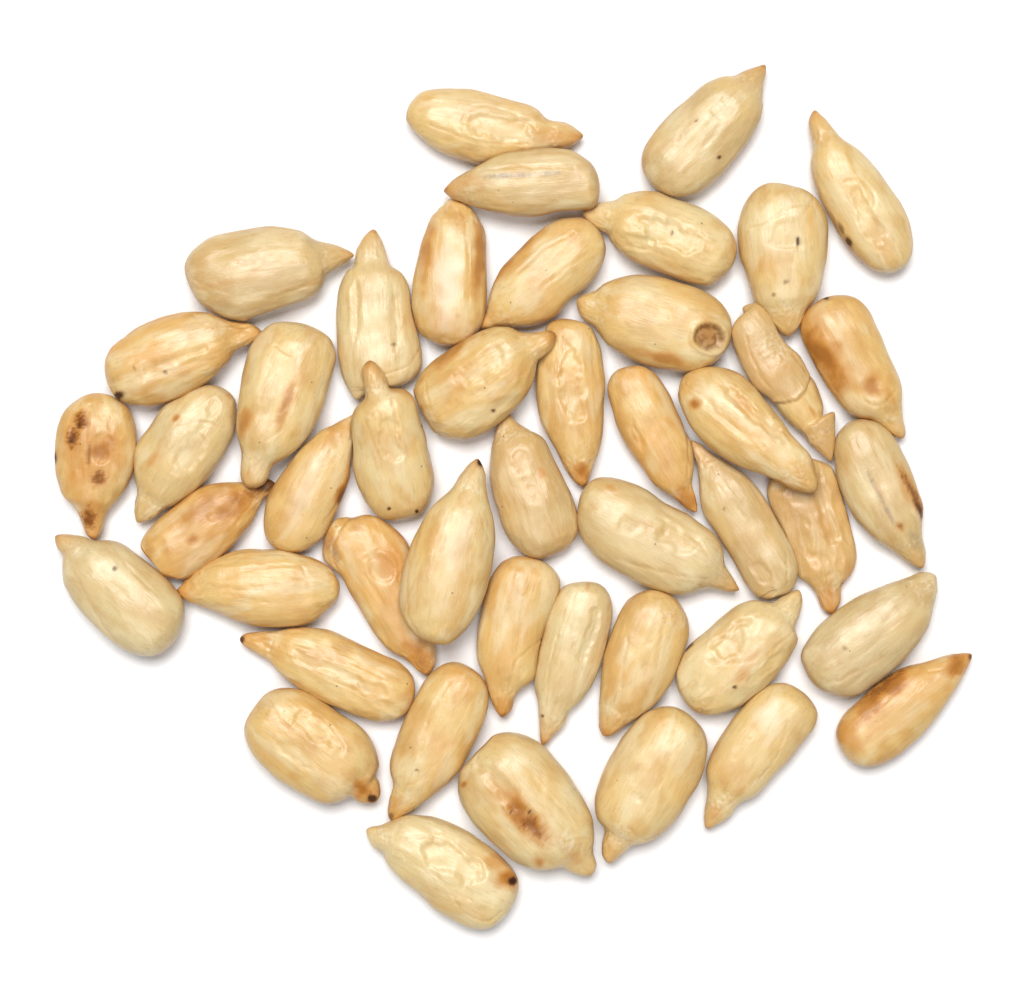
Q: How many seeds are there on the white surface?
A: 46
